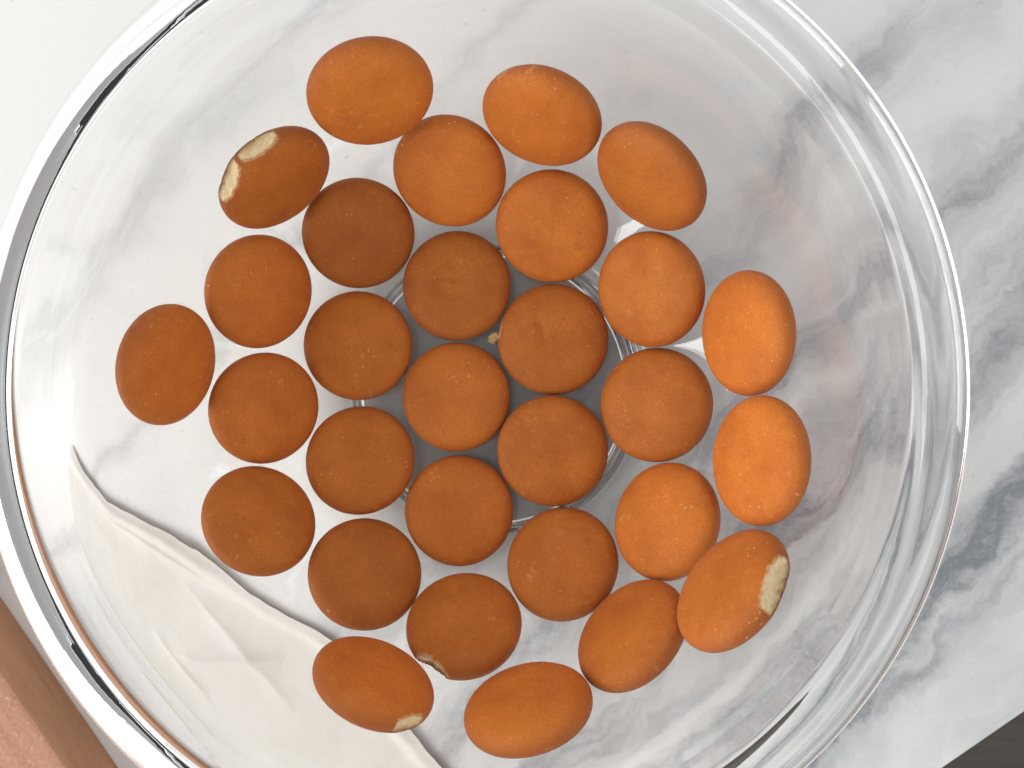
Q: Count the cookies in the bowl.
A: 30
